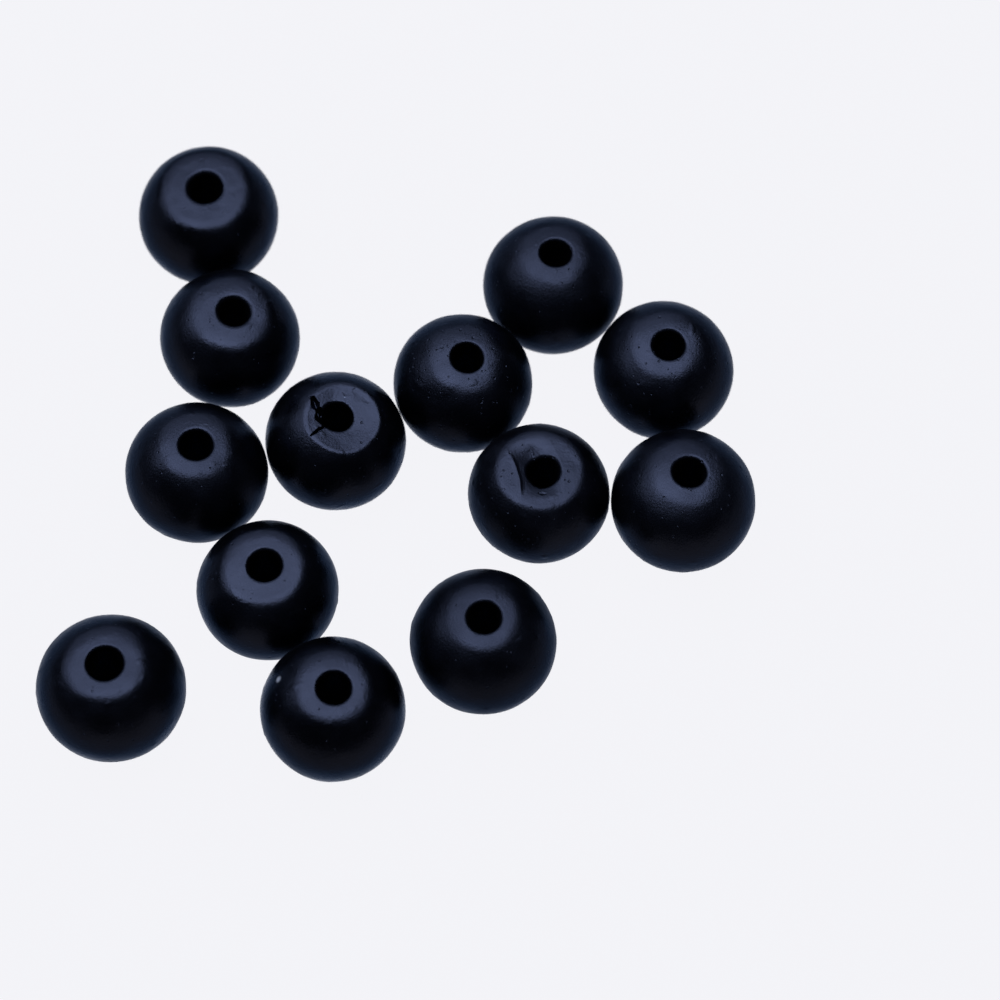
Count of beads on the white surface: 13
